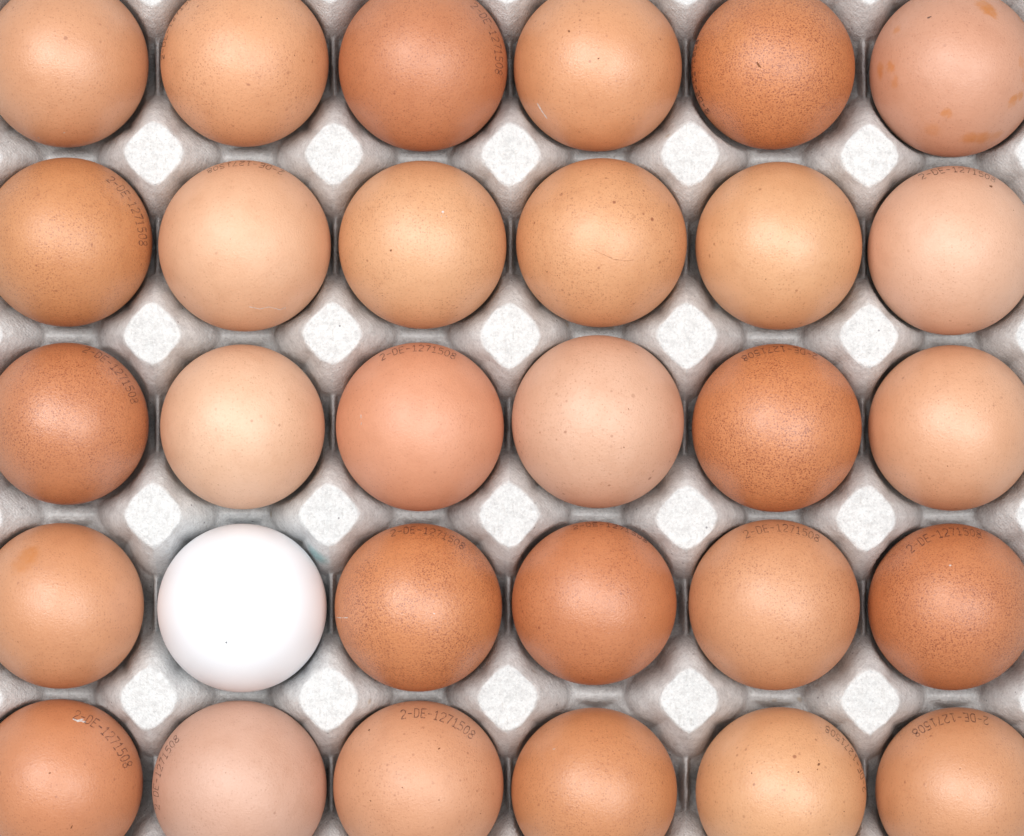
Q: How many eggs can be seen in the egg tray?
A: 30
